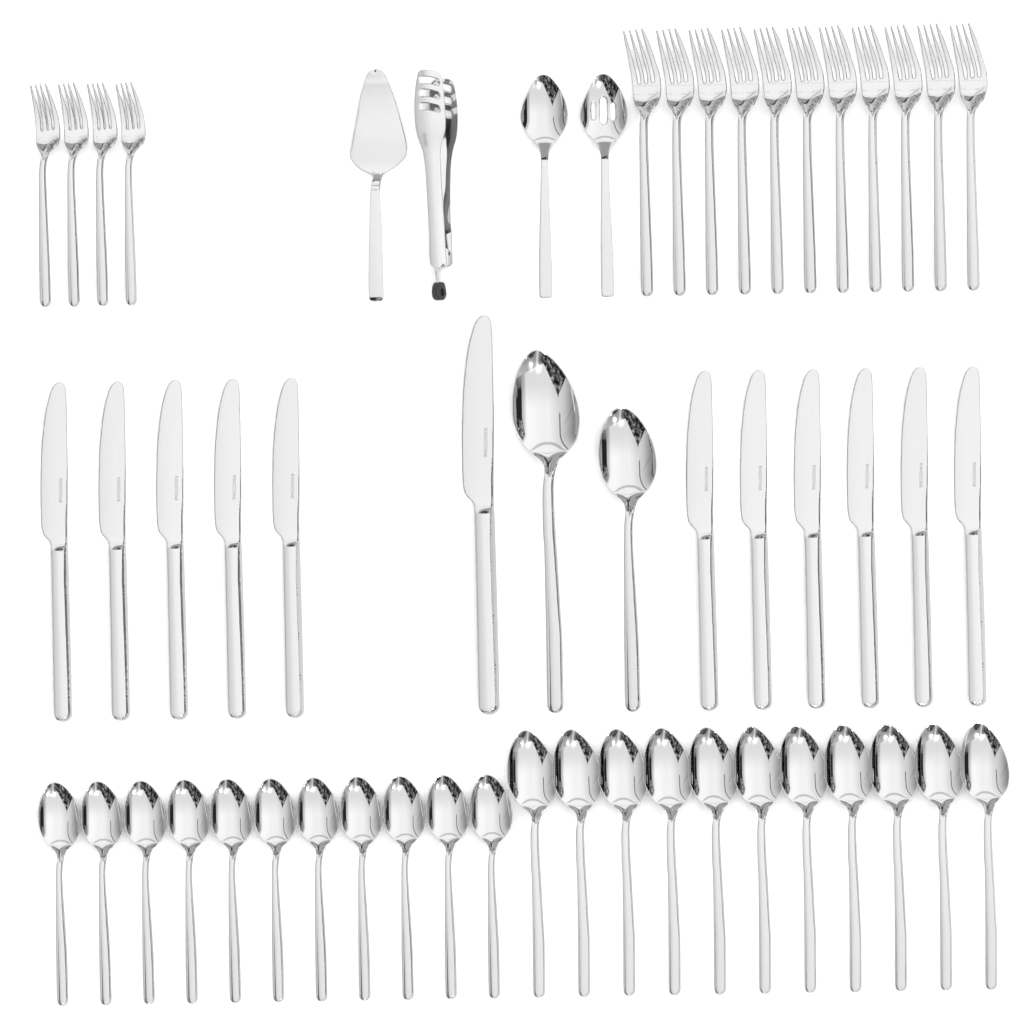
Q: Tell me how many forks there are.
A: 15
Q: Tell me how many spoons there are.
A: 26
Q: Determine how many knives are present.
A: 12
